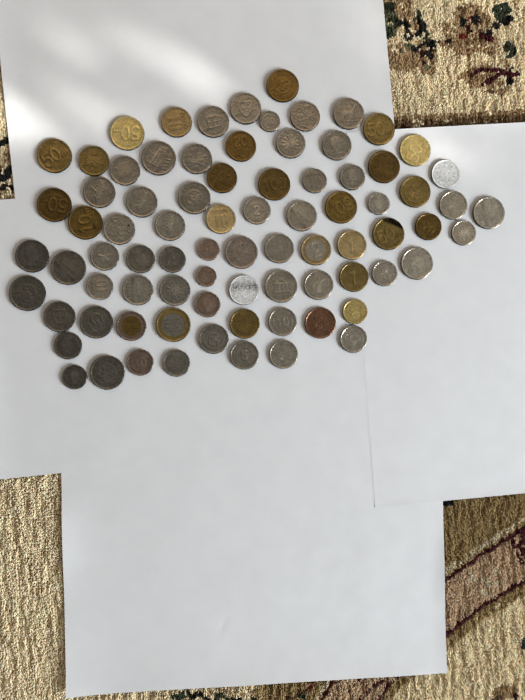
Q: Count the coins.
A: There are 81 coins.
